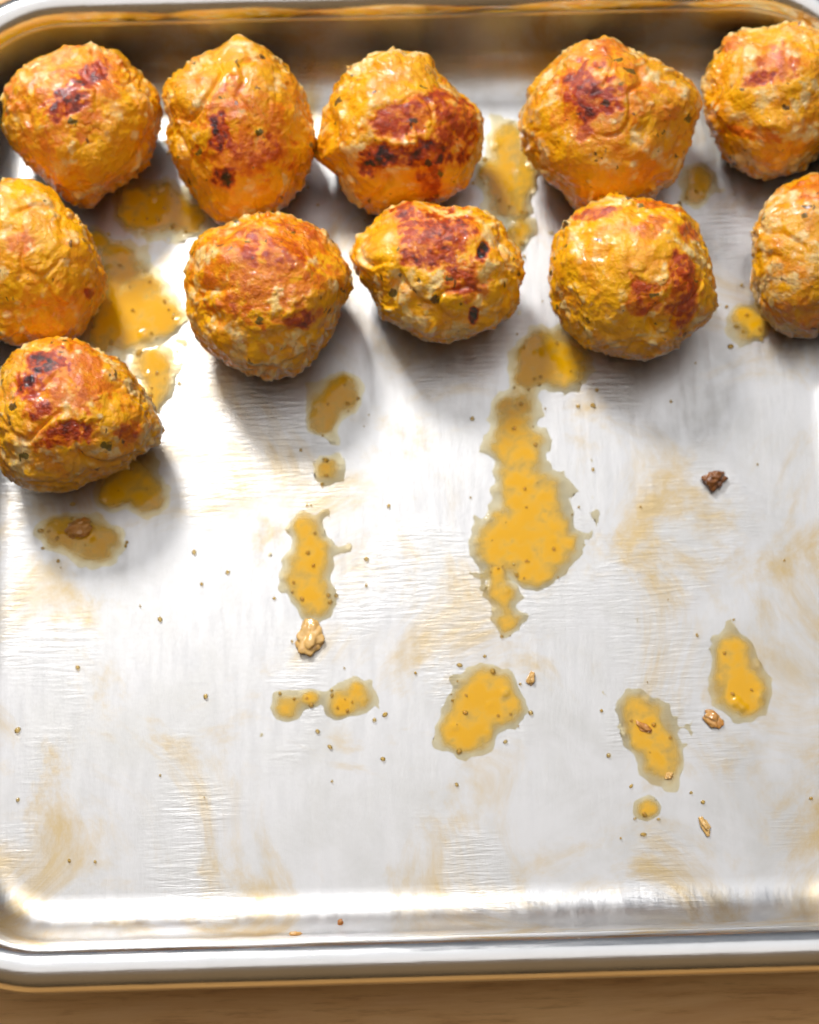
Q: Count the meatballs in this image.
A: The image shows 11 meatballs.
